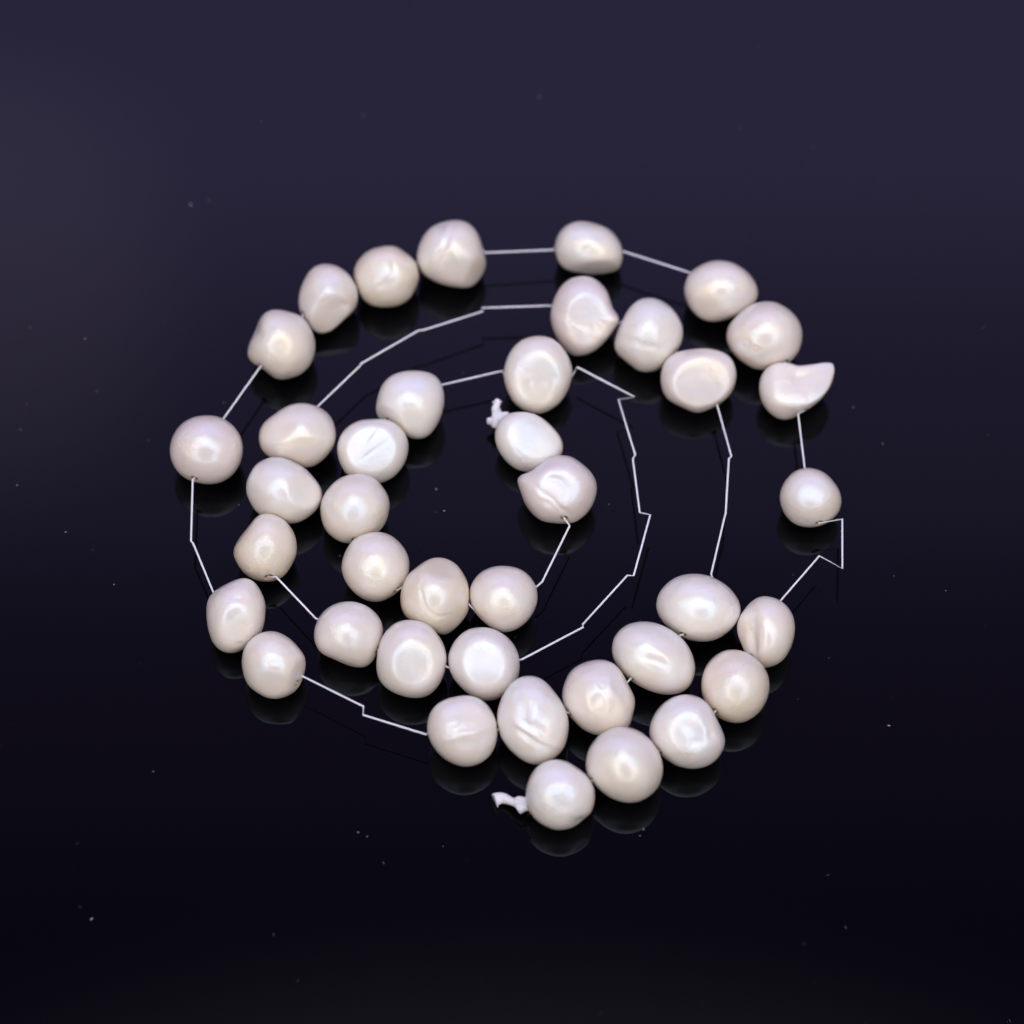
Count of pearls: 40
